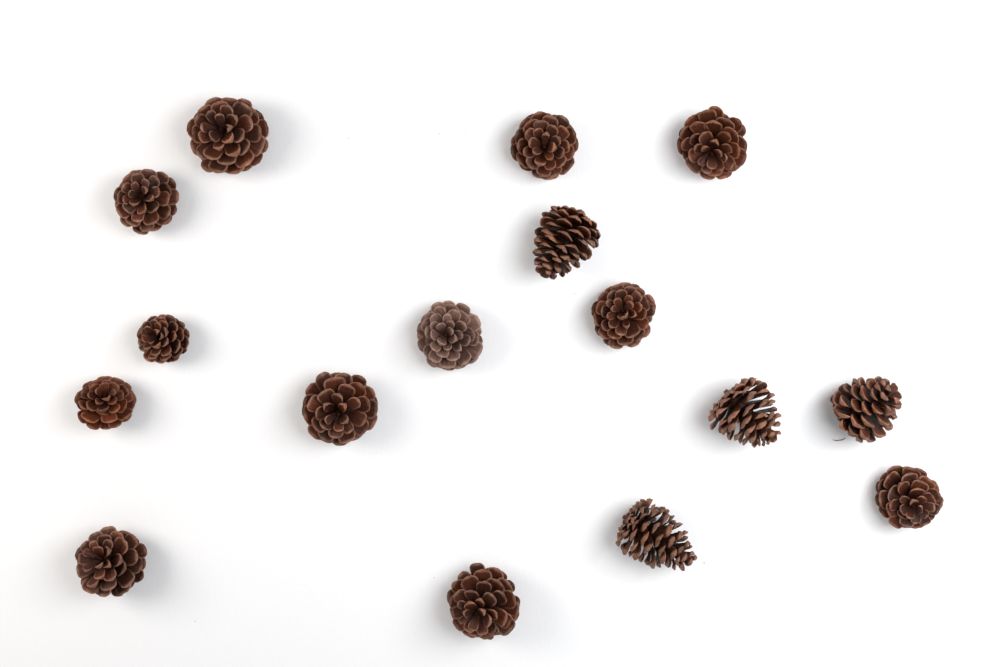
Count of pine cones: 16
